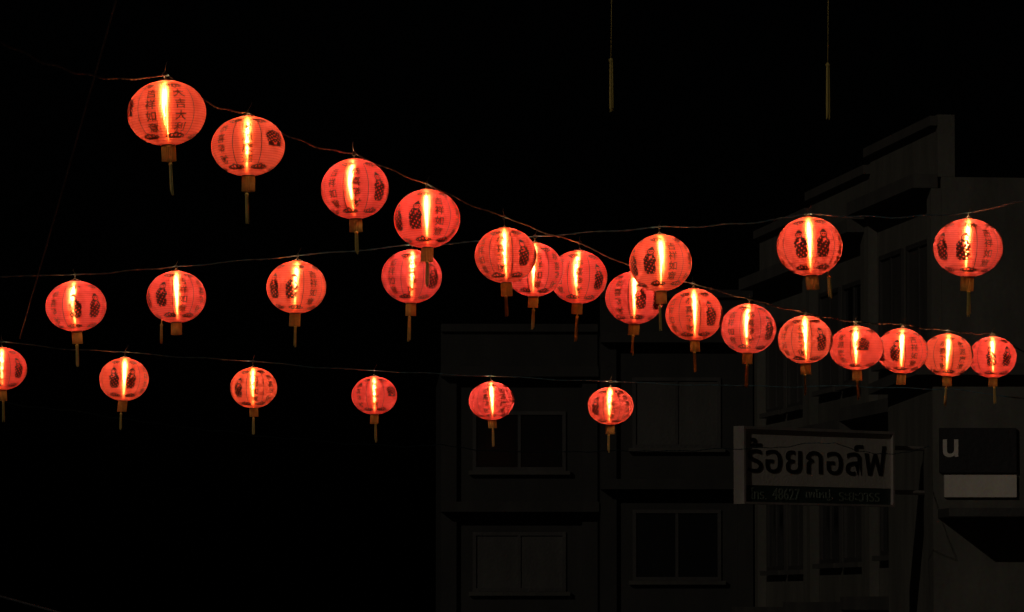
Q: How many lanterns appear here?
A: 28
